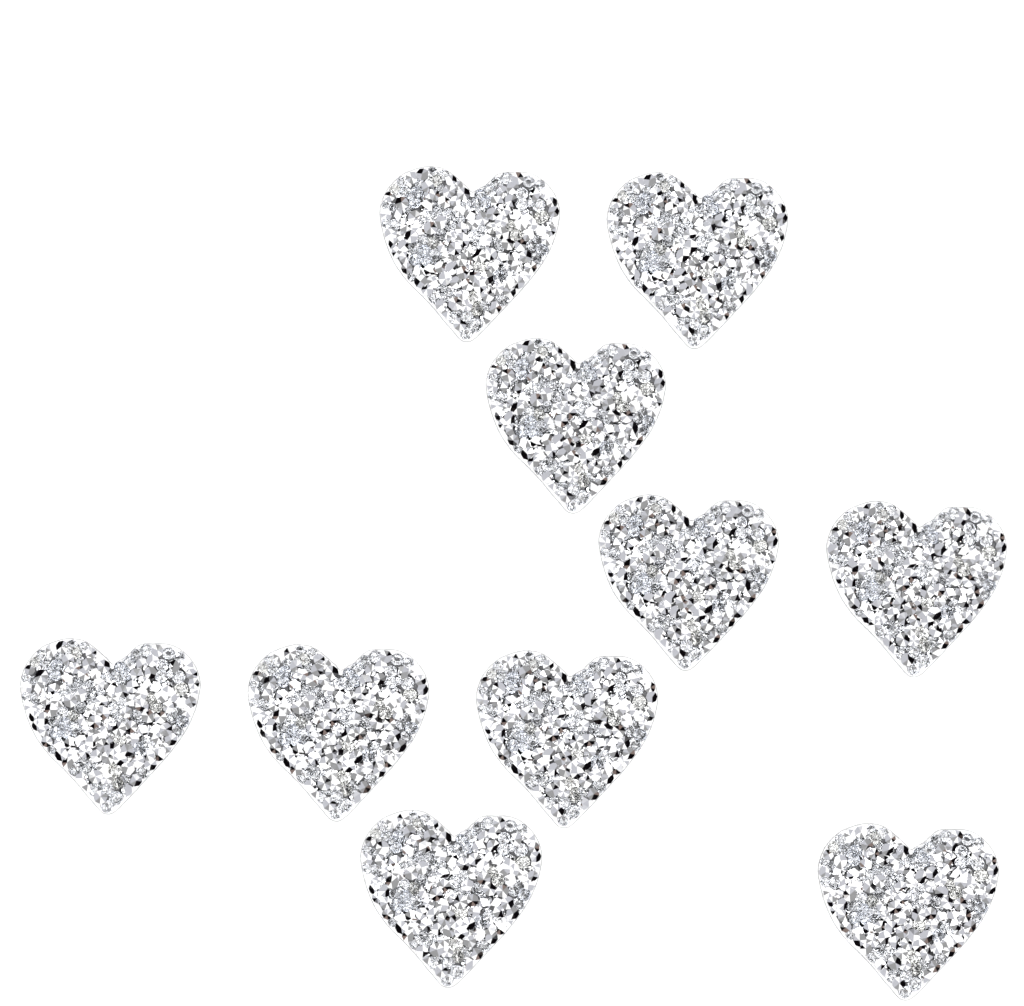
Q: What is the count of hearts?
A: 10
